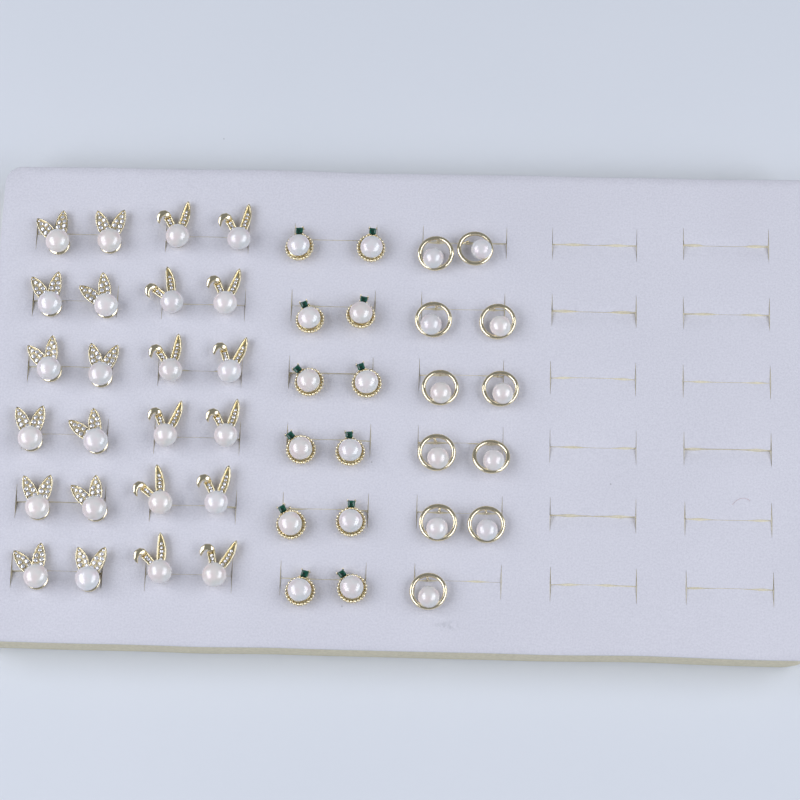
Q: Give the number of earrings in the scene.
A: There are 47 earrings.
